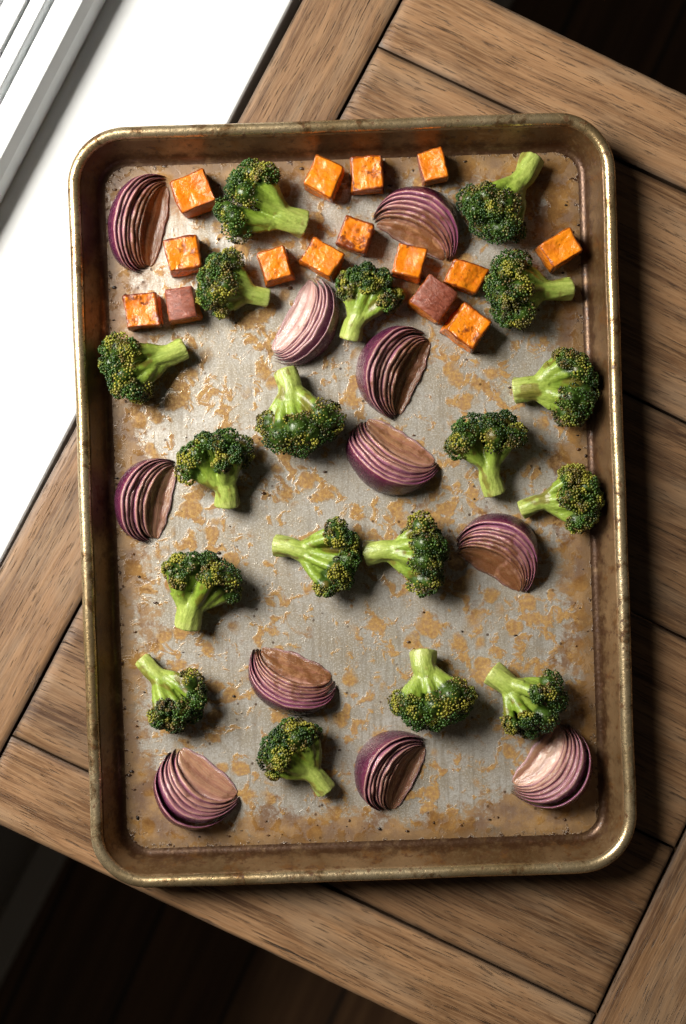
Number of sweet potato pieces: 15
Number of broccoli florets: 18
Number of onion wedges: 11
